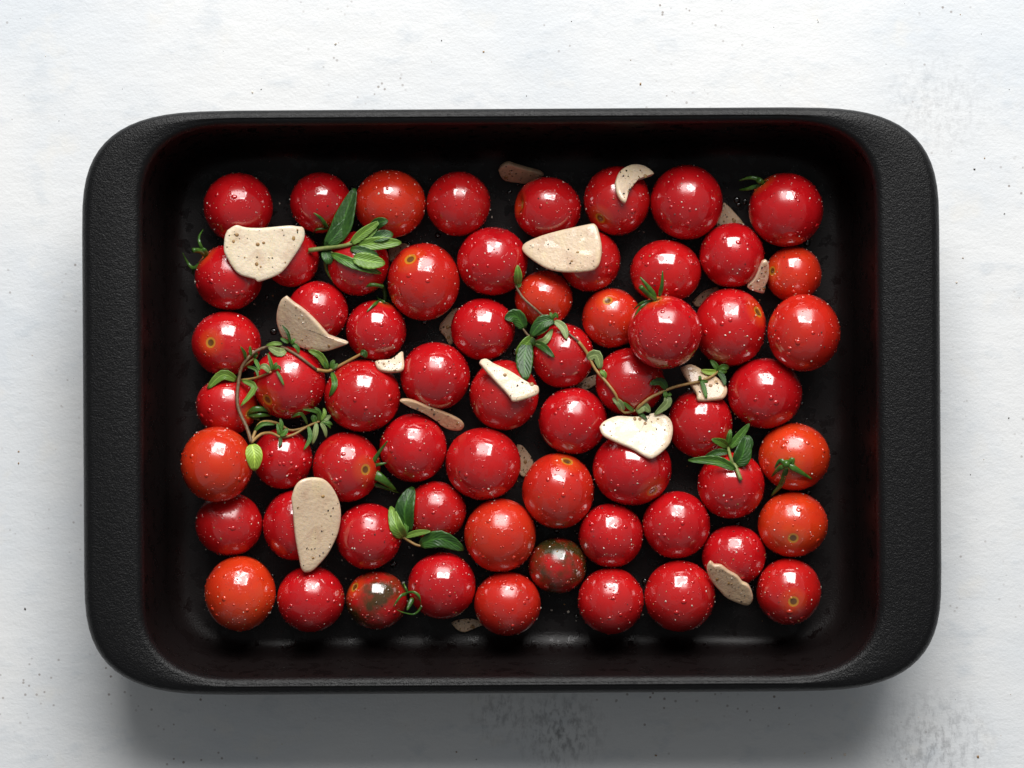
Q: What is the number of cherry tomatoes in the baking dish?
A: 63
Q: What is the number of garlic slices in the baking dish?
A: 20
